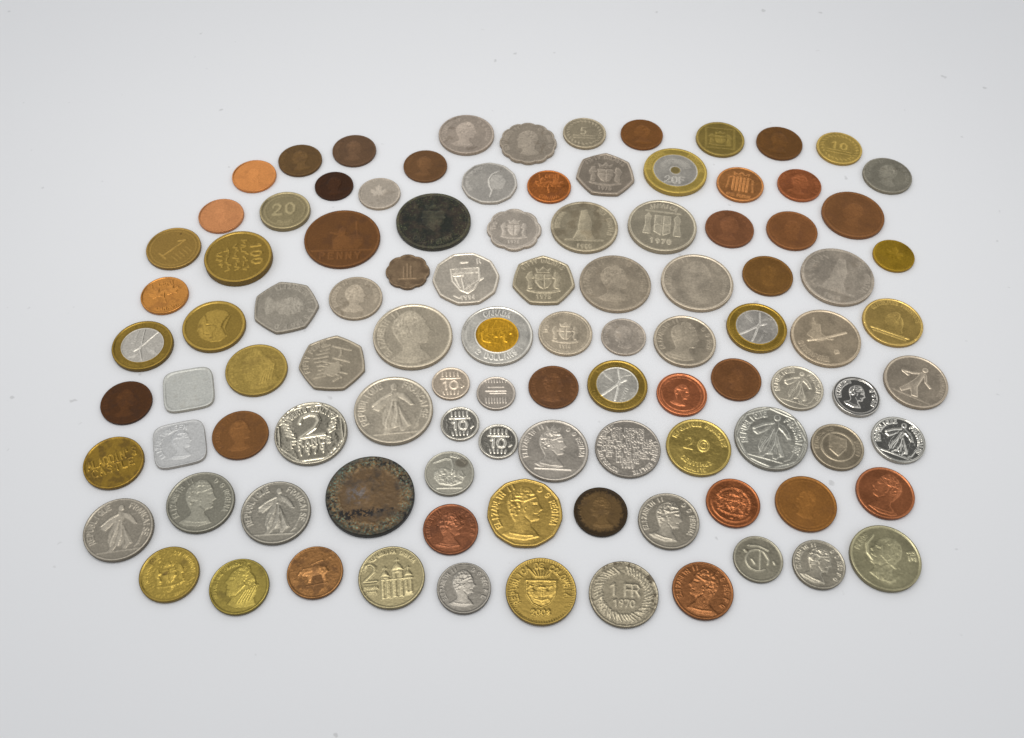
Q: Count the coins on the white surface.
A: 102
